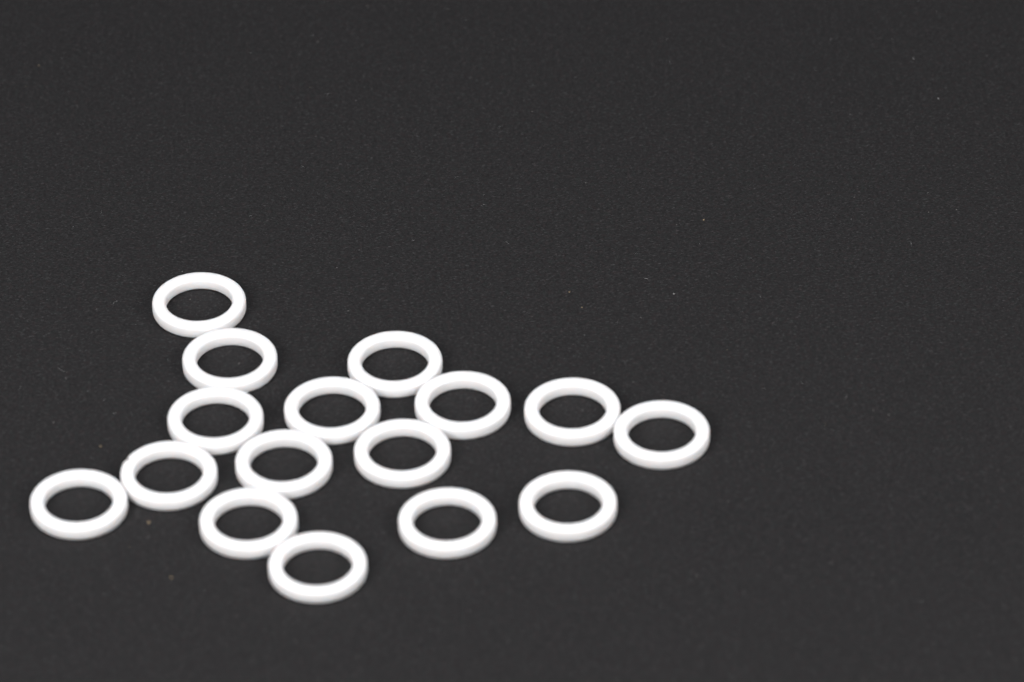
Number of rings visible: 16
